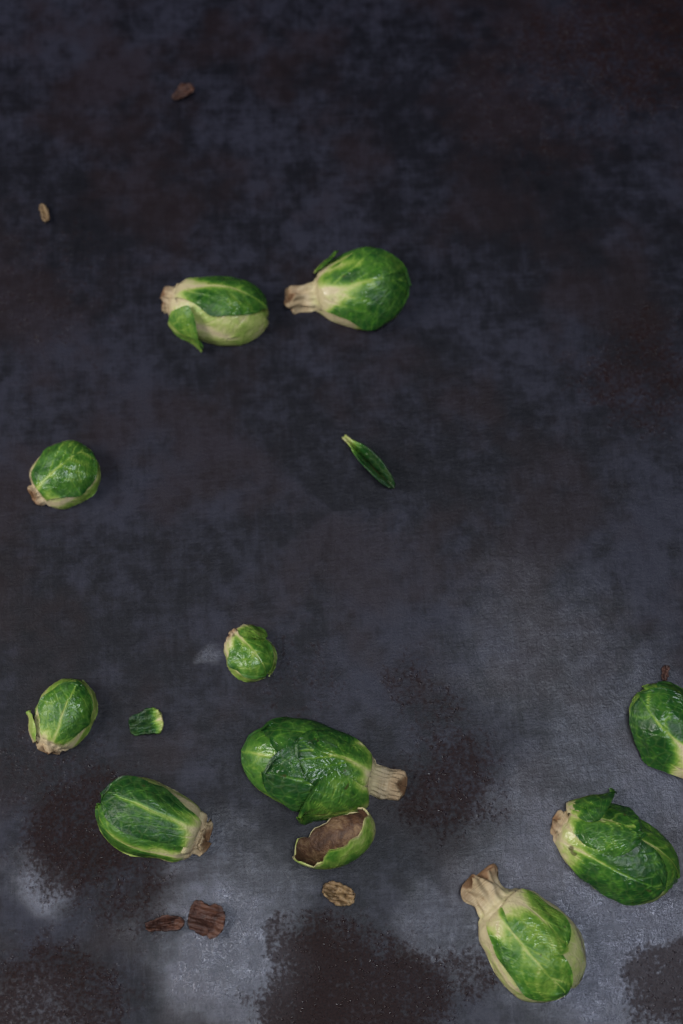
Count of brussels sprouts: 10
